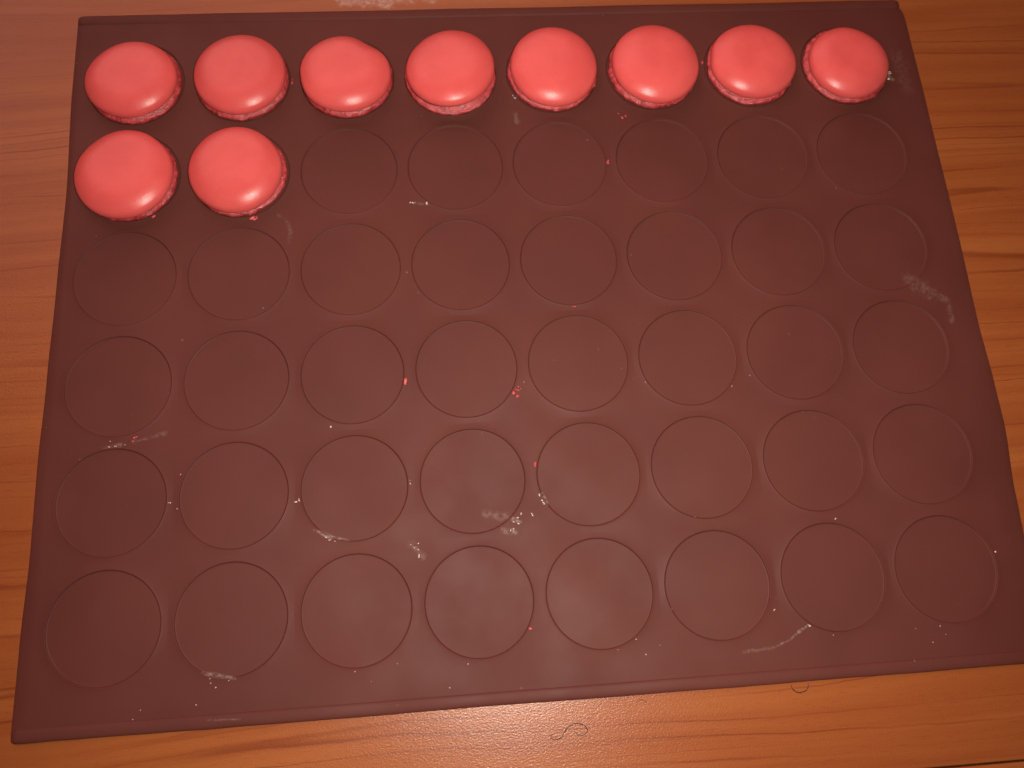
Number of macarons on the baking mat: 10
